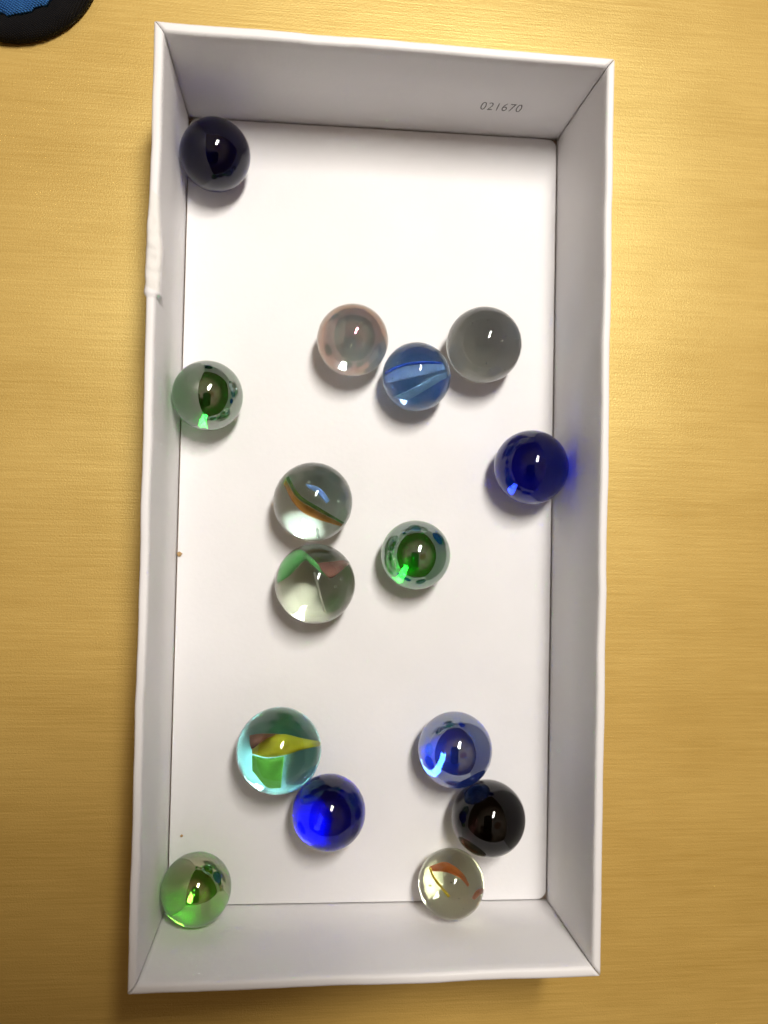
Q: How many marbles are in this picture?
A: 15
